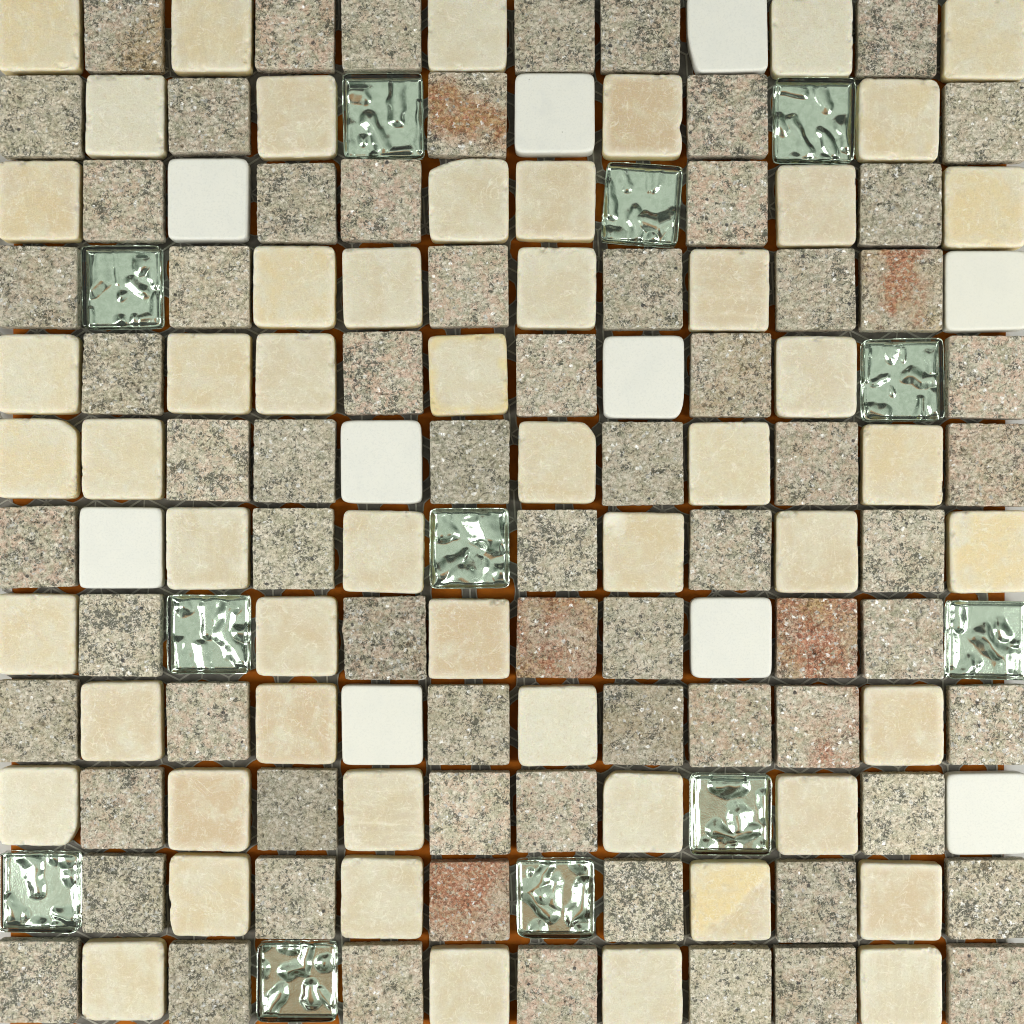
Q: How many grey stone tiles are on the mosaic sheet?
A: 69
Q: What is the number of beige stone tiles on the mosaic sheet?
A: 53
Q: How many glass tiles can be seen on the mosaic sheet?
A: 12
